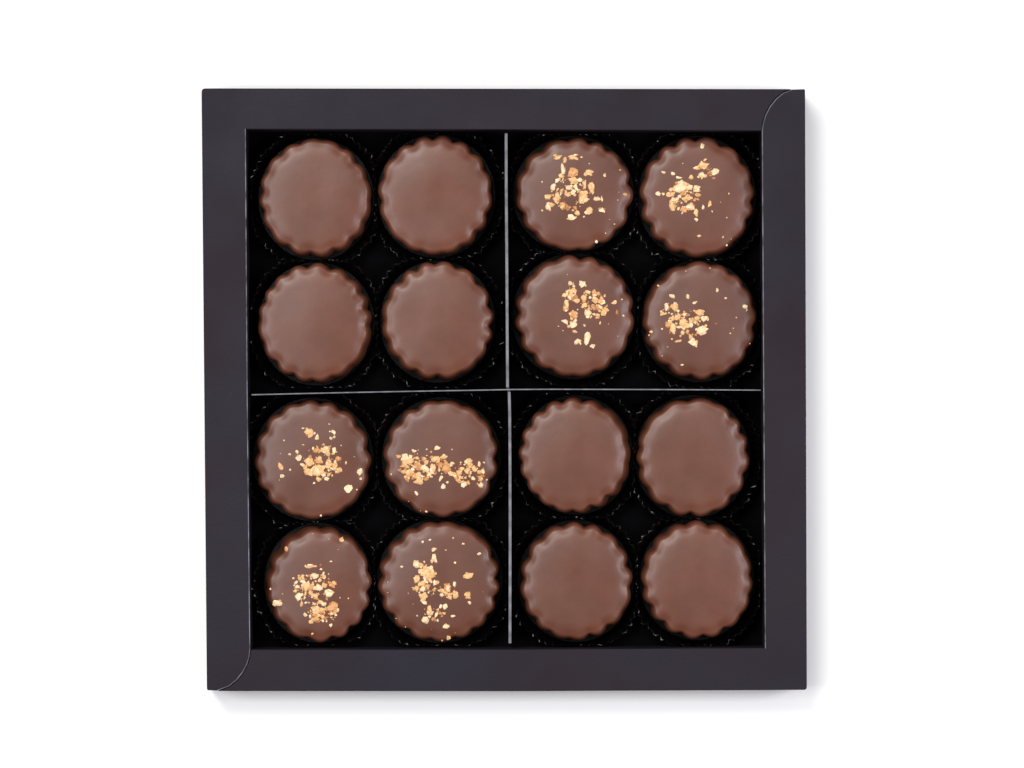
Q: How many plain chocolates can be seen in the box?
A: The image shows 8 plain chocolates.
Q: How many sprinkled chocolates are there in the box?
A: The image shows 8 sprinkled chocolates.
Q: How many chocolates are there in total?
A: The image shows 16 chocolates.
